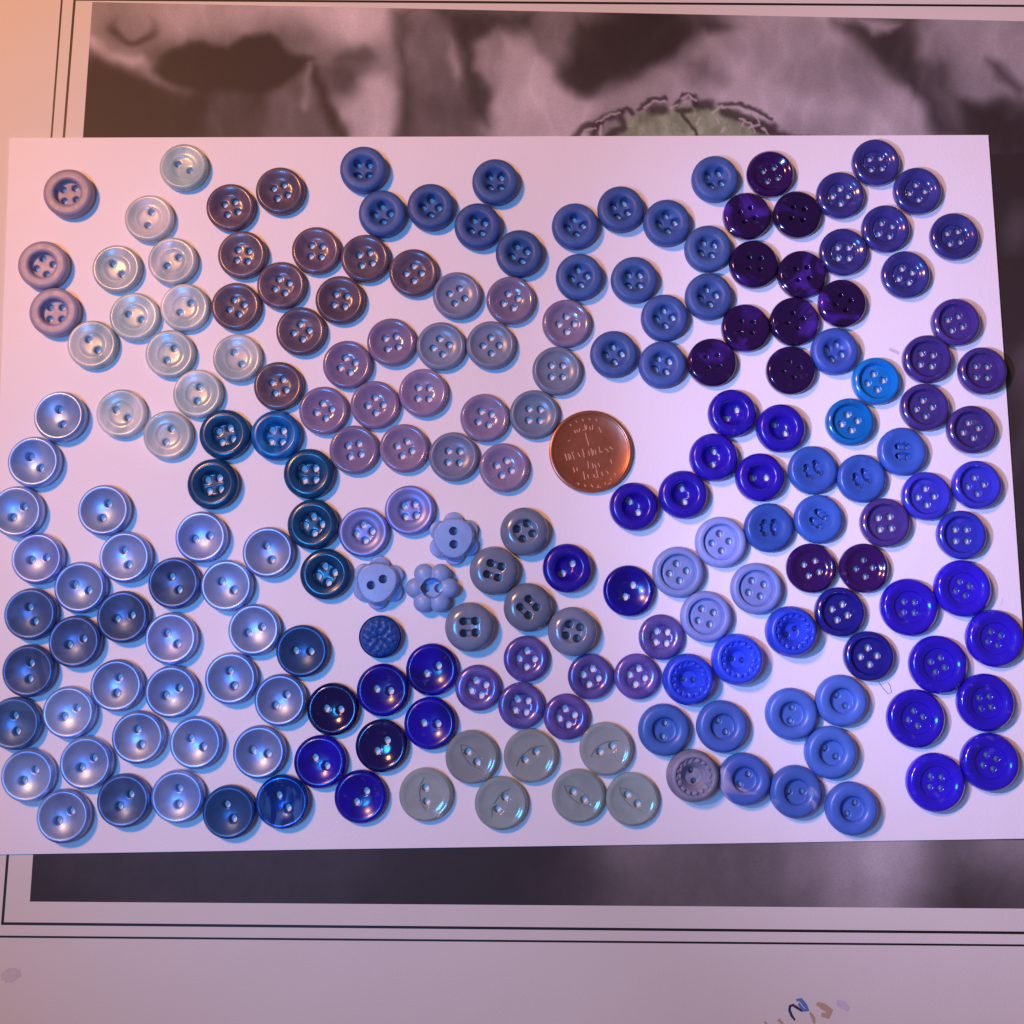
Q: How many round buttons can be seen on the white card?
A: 199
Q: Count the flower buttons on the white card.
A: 3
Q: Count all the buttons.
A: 202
